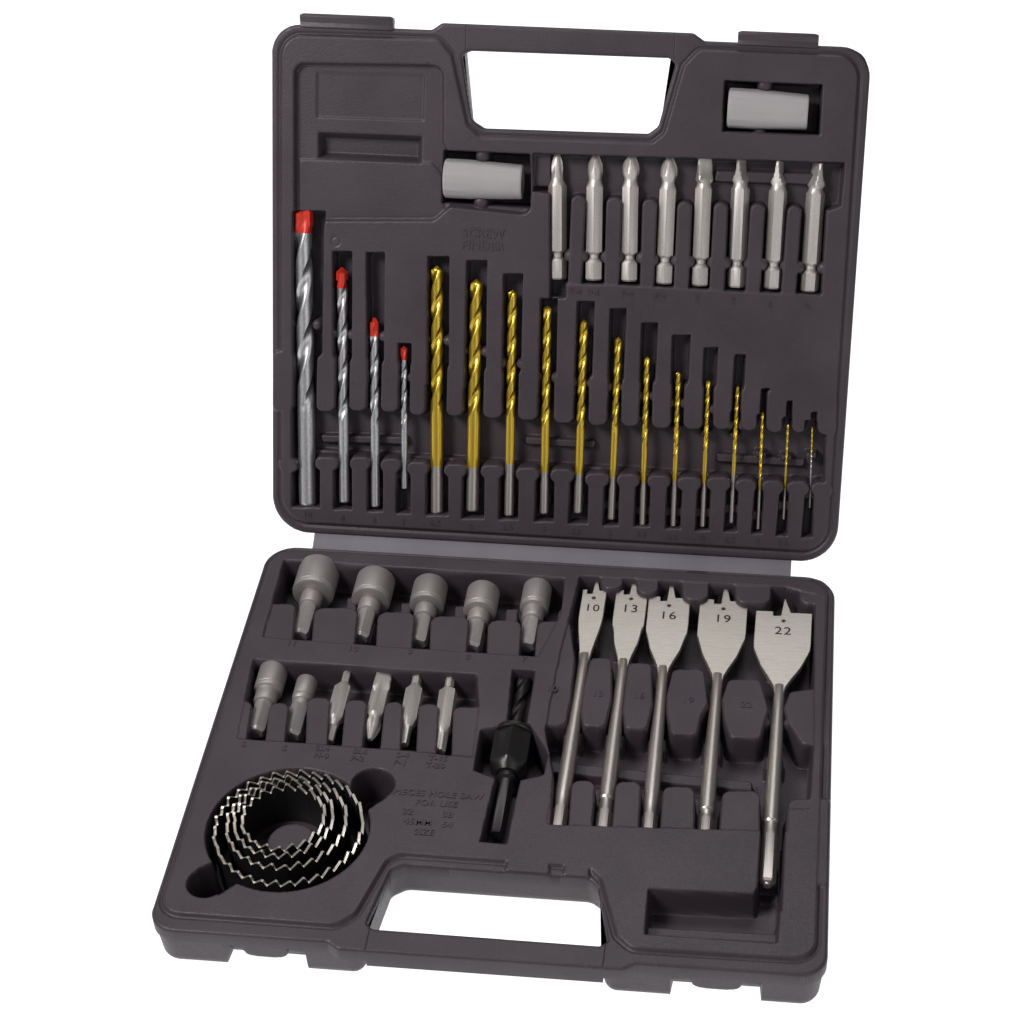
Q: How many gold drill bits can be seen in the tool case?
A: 13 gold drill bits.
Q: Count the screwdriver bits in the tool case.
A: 12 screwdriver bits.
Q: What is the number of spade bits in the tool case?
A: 5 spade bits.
